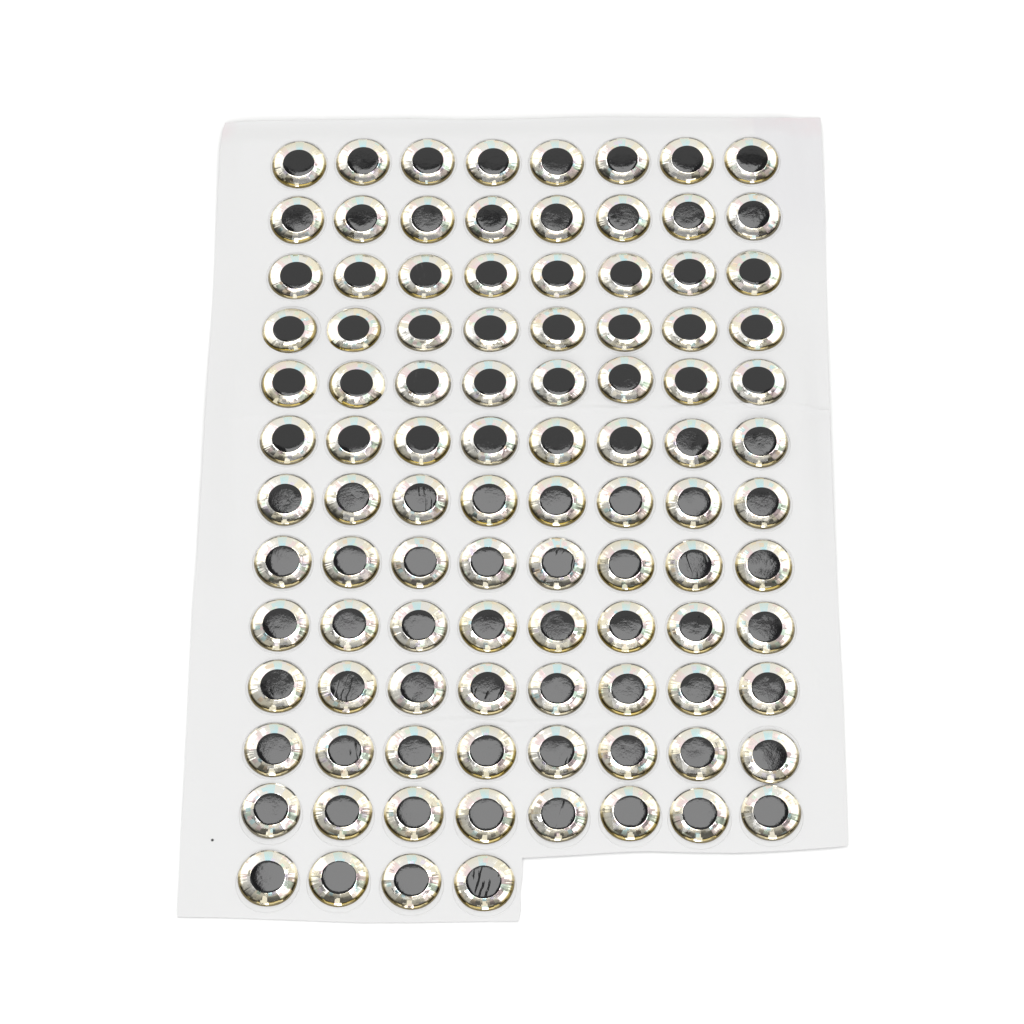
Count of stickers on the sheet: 100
